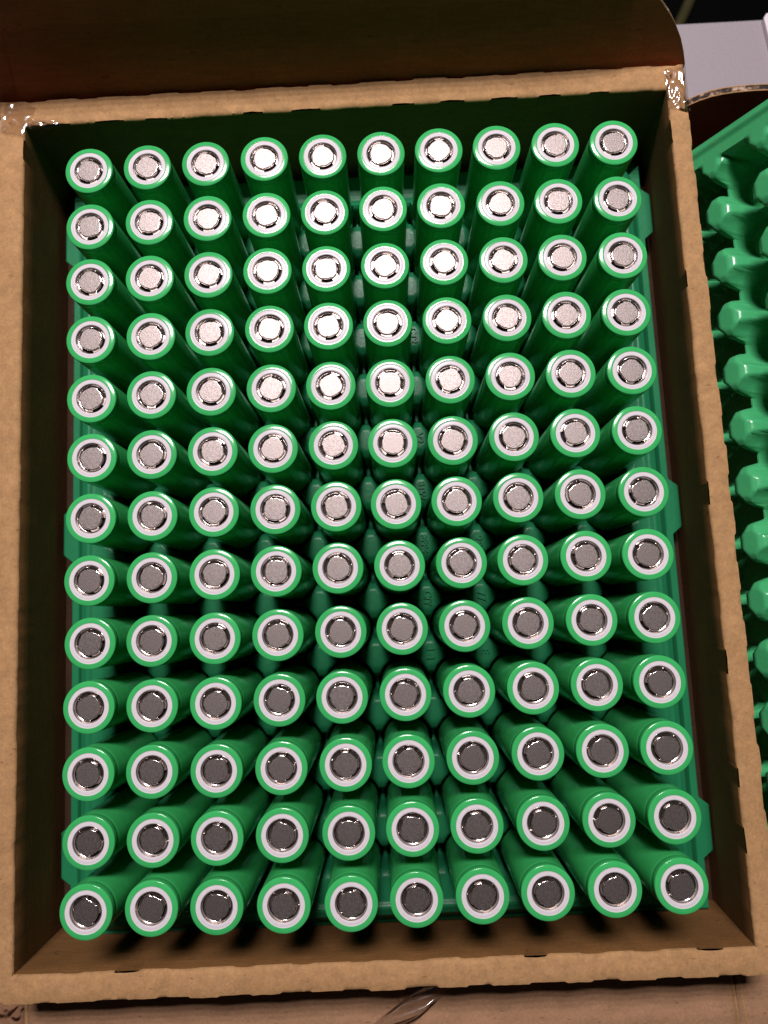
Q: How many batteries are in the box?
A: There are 130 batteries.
